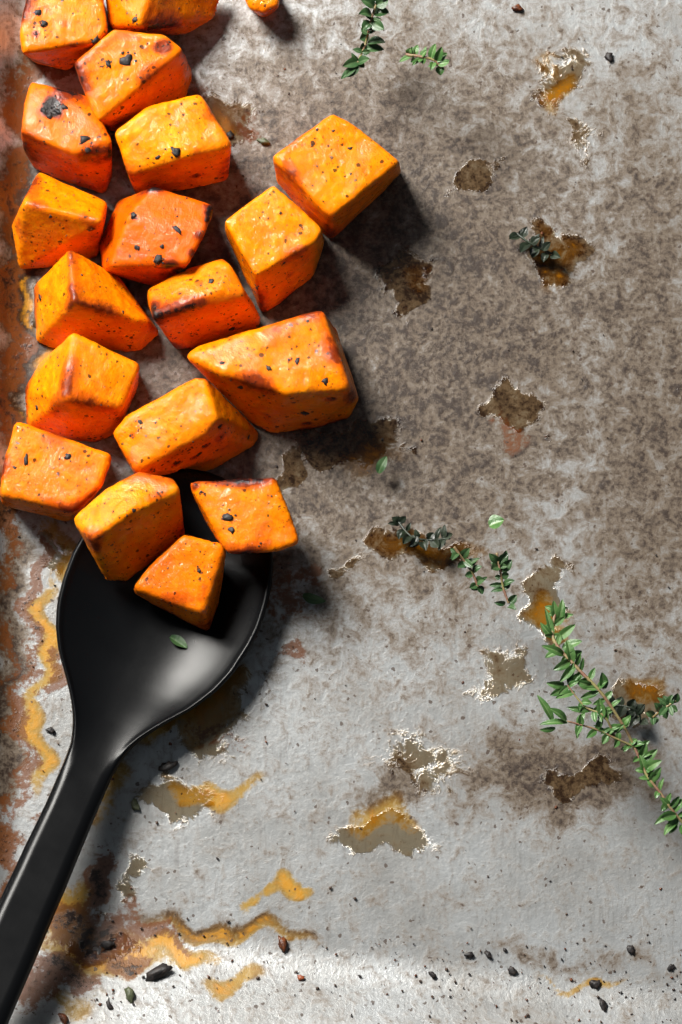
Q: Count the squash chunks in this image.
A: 19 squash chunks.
